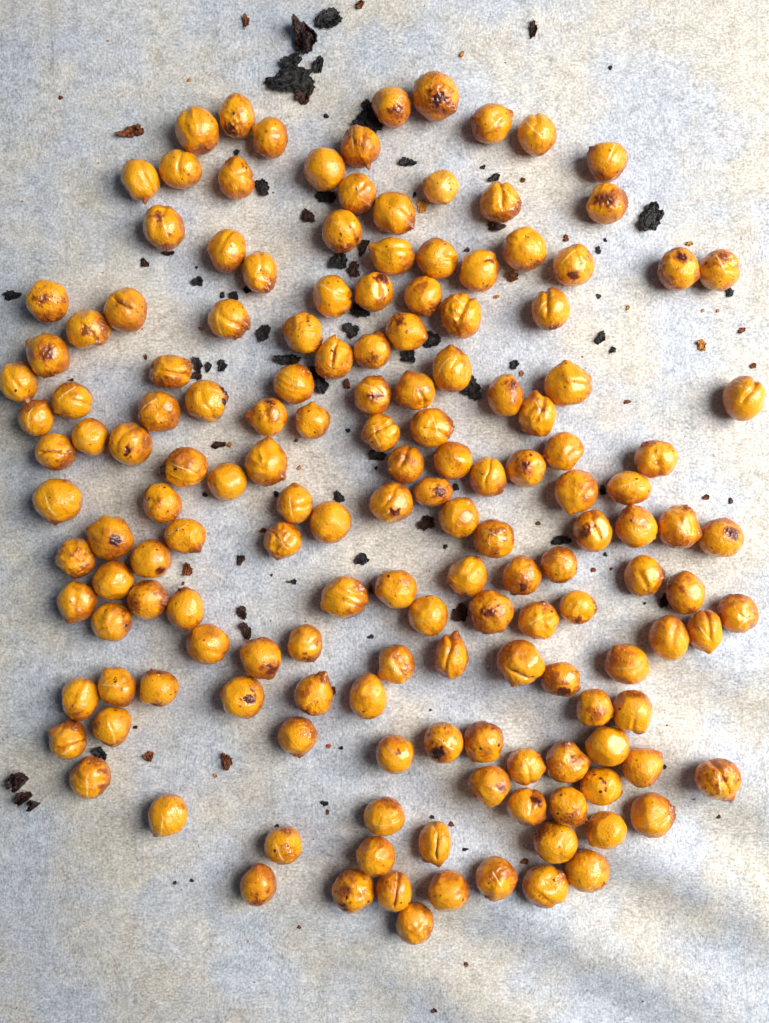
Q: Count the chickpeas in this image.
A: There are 159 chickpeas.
